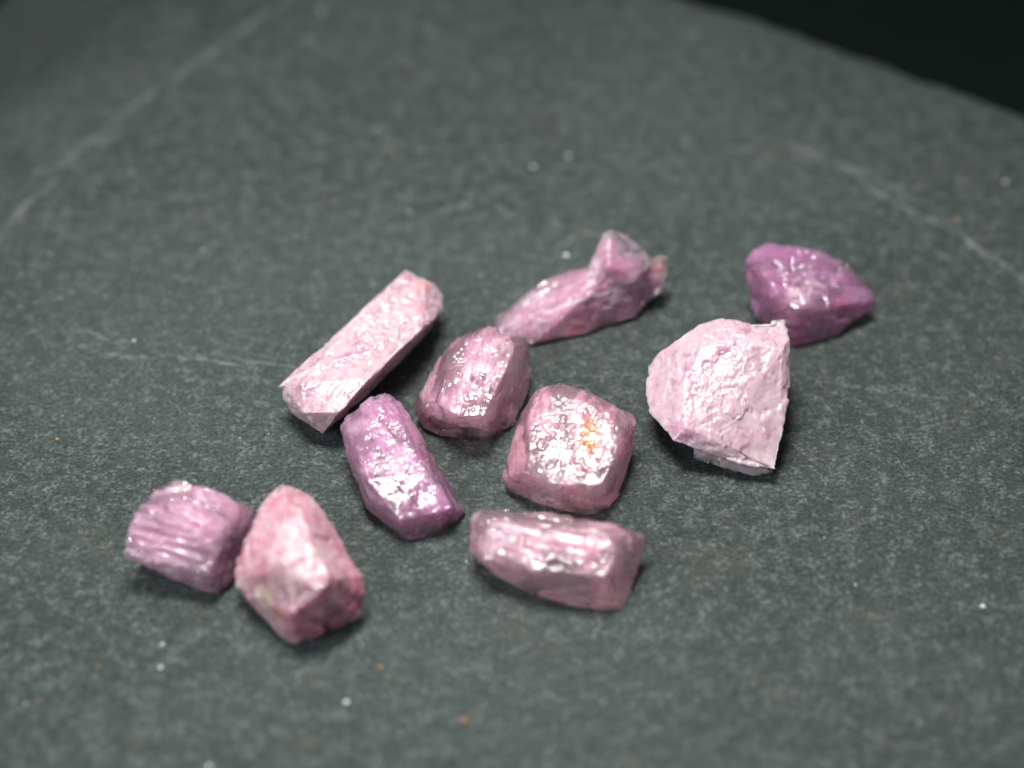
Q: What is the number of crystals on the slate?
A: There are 10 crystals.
